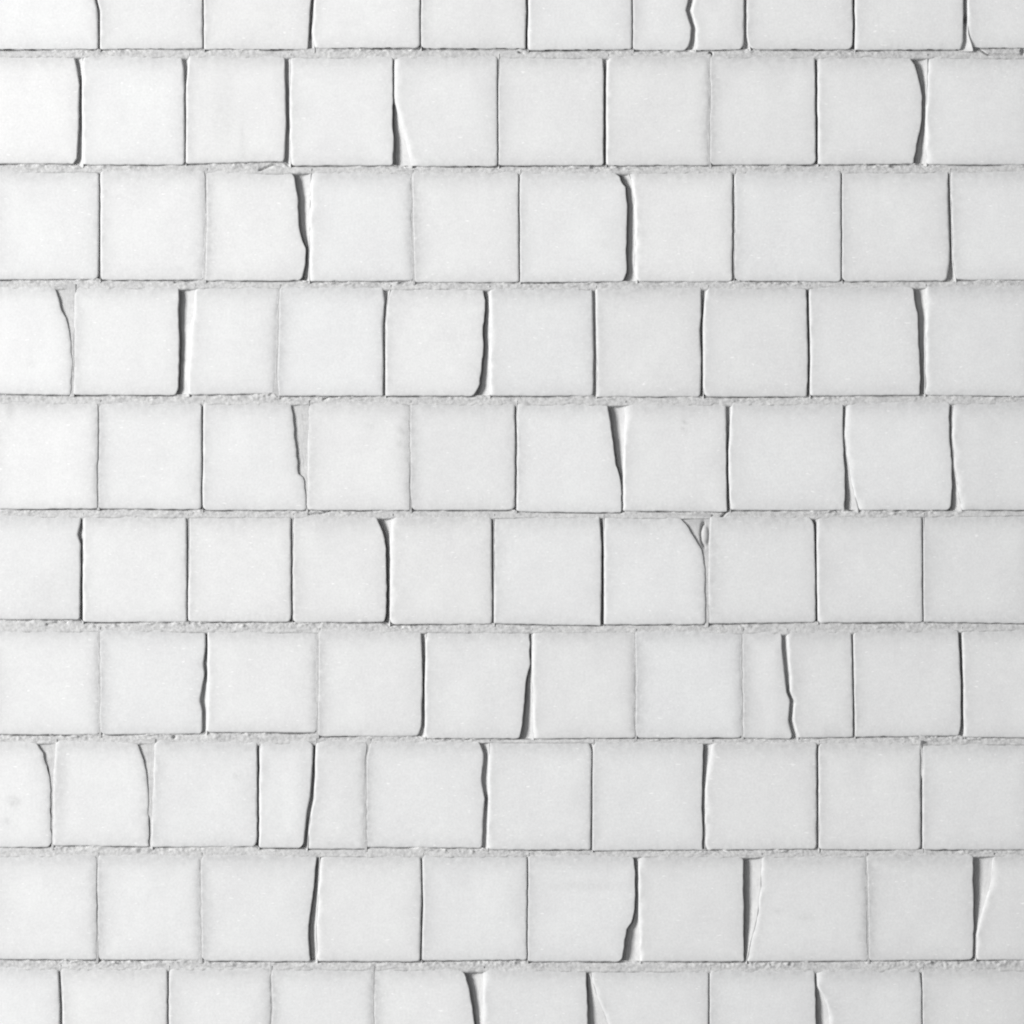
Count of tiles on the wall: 103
